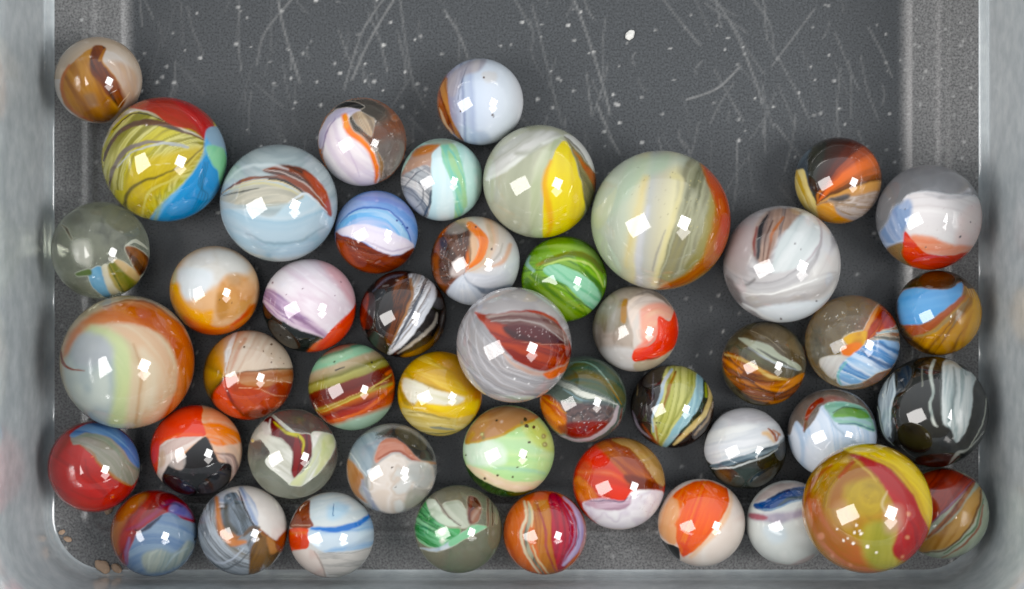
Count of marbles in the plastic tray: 47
